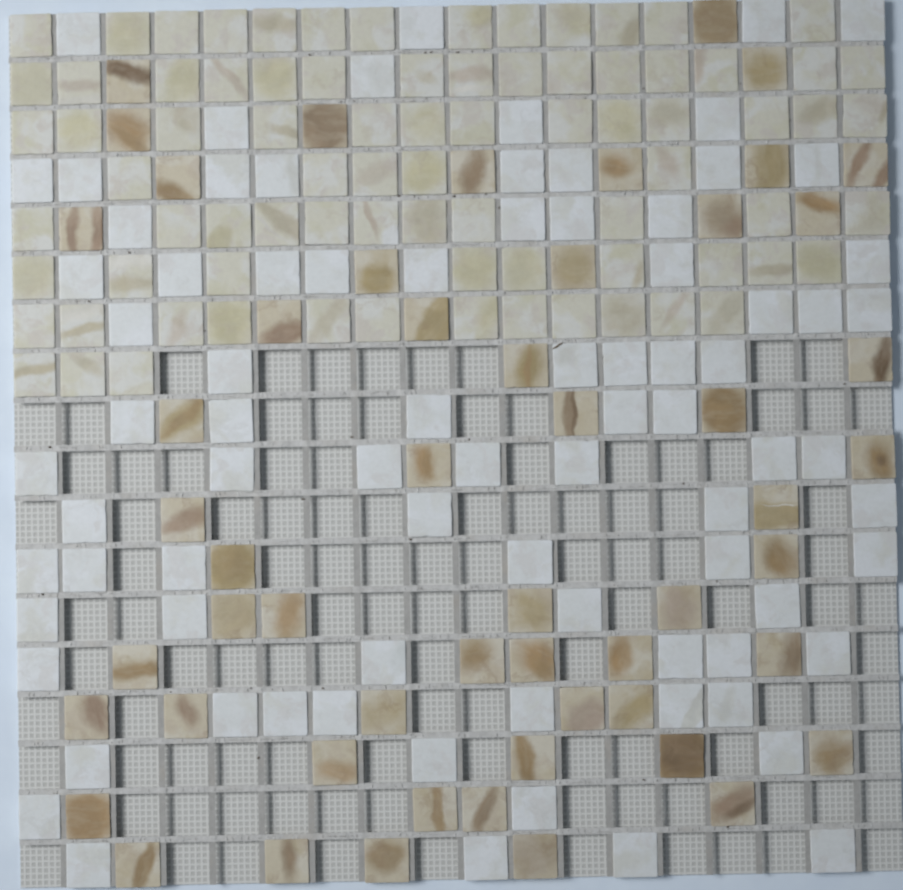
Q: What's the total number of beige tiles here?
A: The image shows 81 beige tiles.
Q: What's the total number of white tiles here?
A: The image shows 82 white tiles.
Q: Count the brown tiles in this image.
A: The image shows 54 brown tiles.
